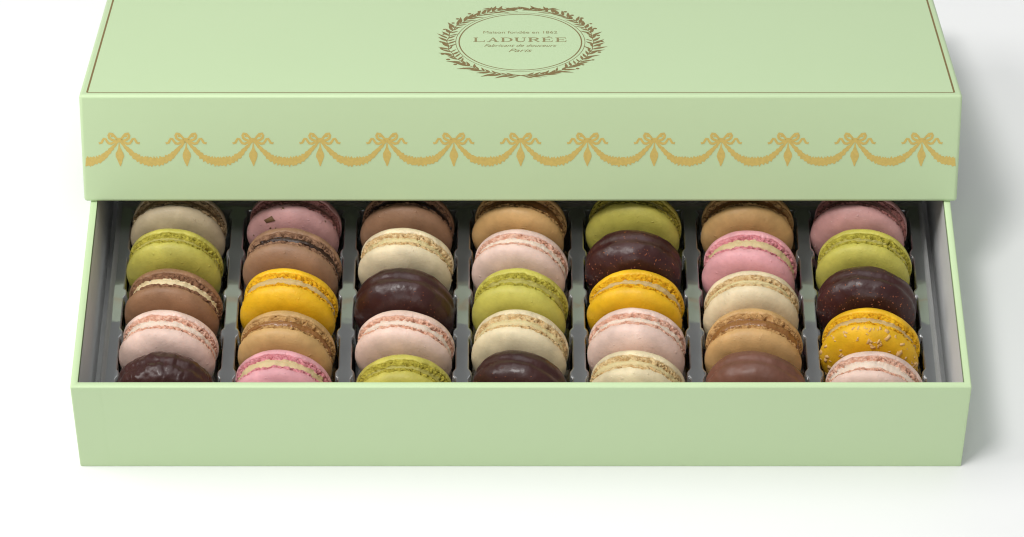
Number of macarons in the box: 35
